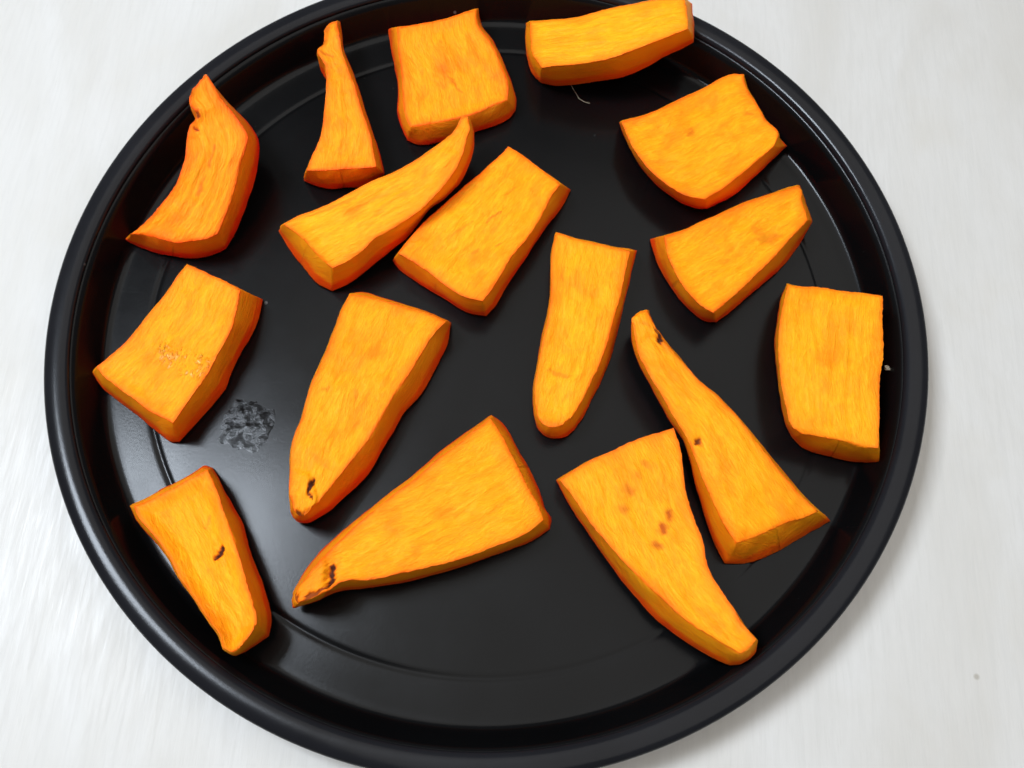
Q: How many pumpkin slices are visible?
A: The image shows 16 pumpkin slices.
